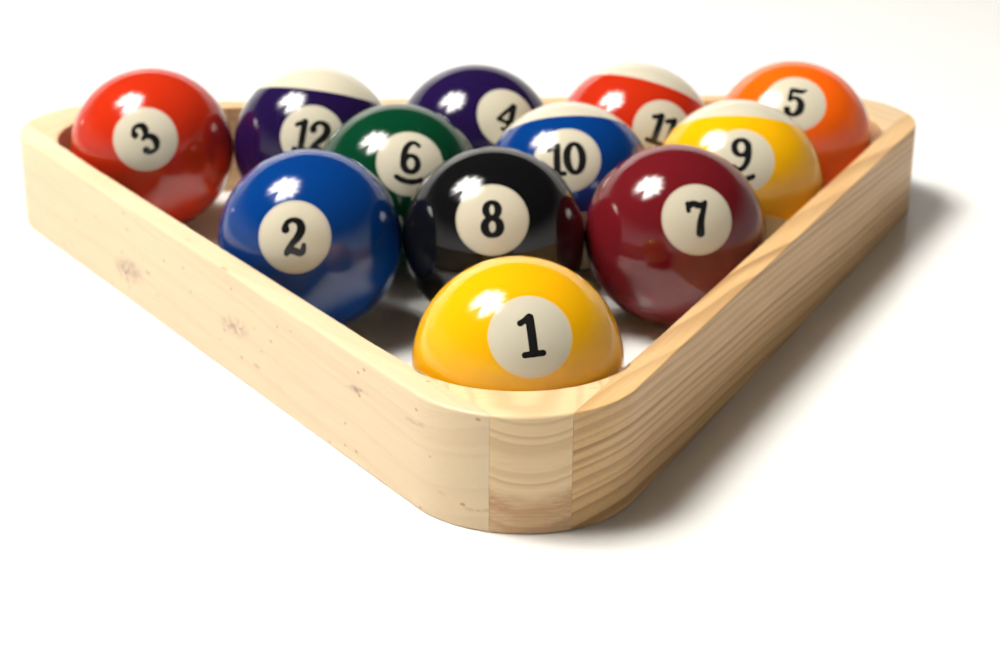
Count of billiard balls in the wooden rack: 12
